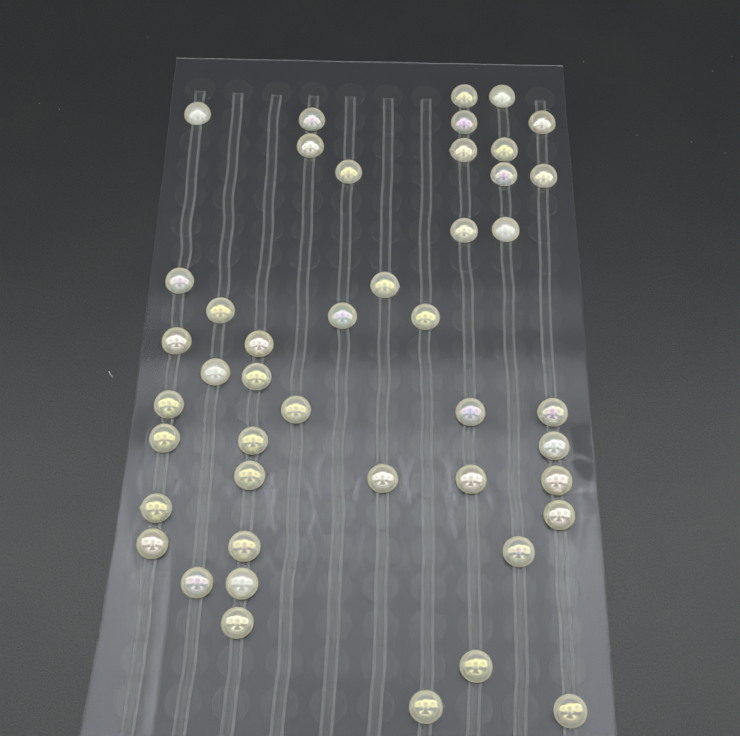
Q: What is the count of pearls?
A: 45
